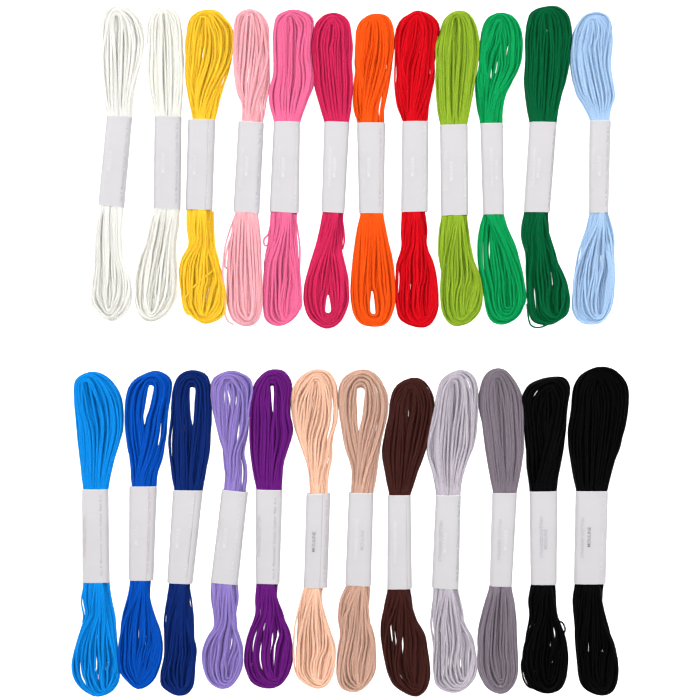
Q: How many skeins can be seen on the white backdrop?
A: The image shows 24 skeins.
